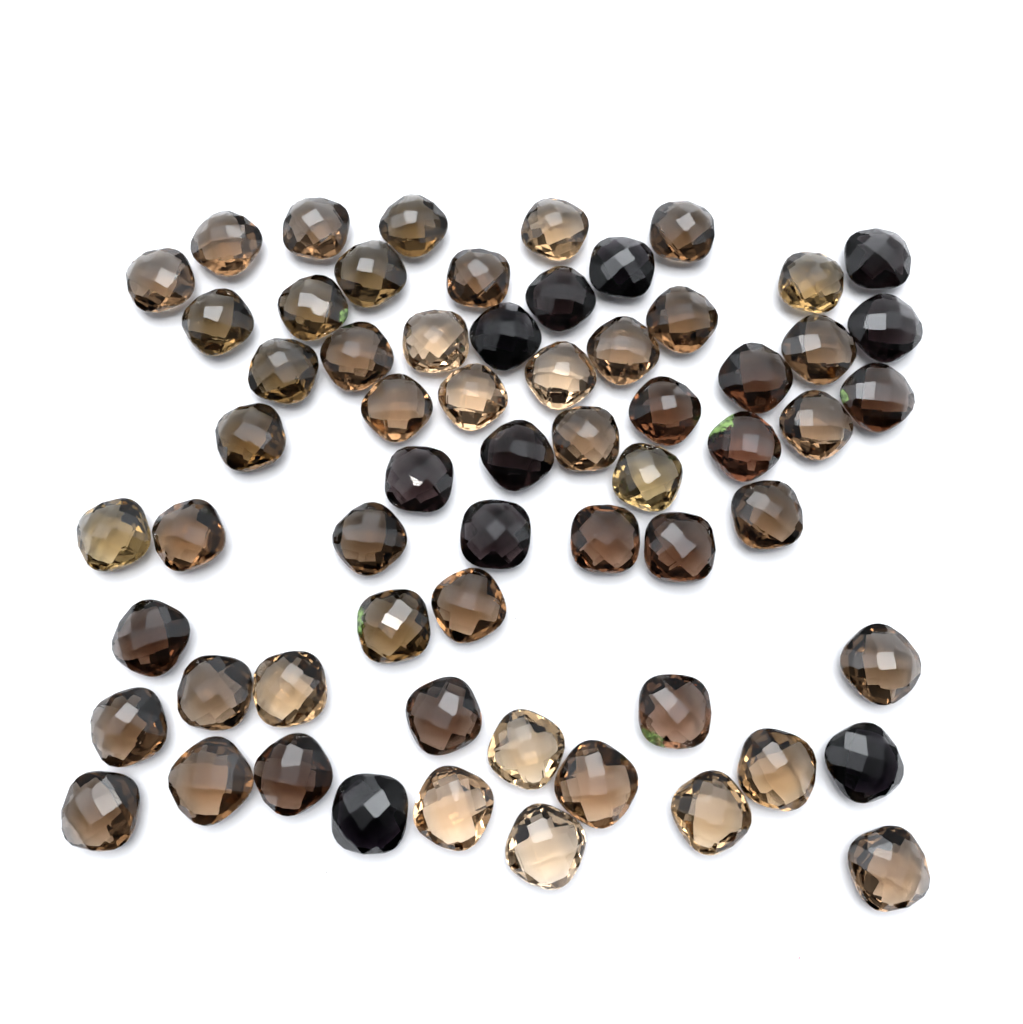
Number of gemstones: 63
